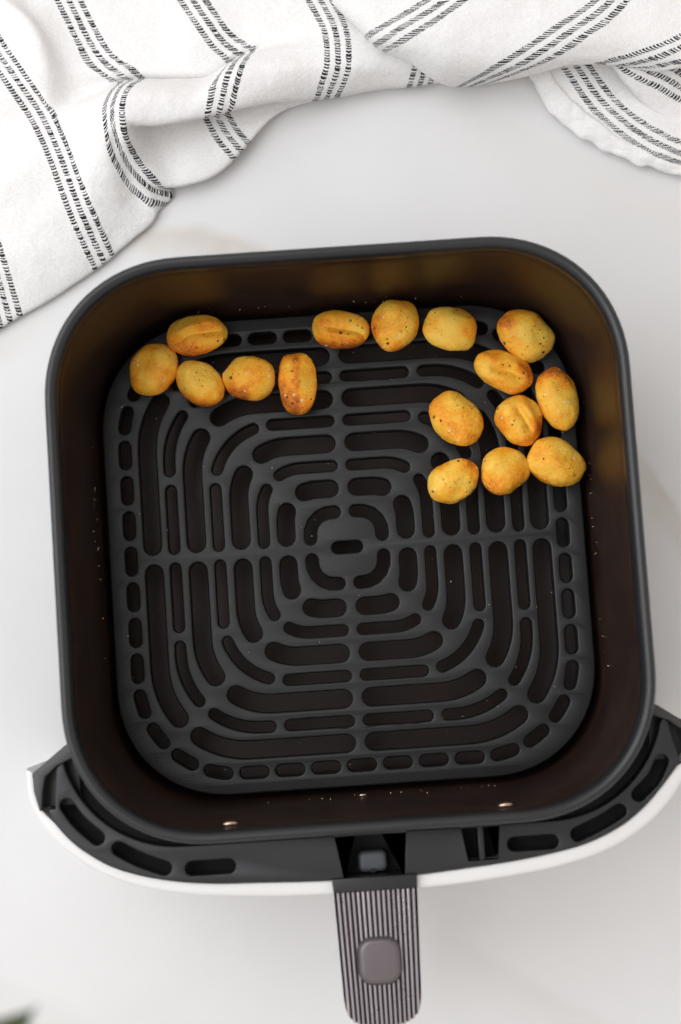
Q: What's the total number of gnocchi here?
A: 16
